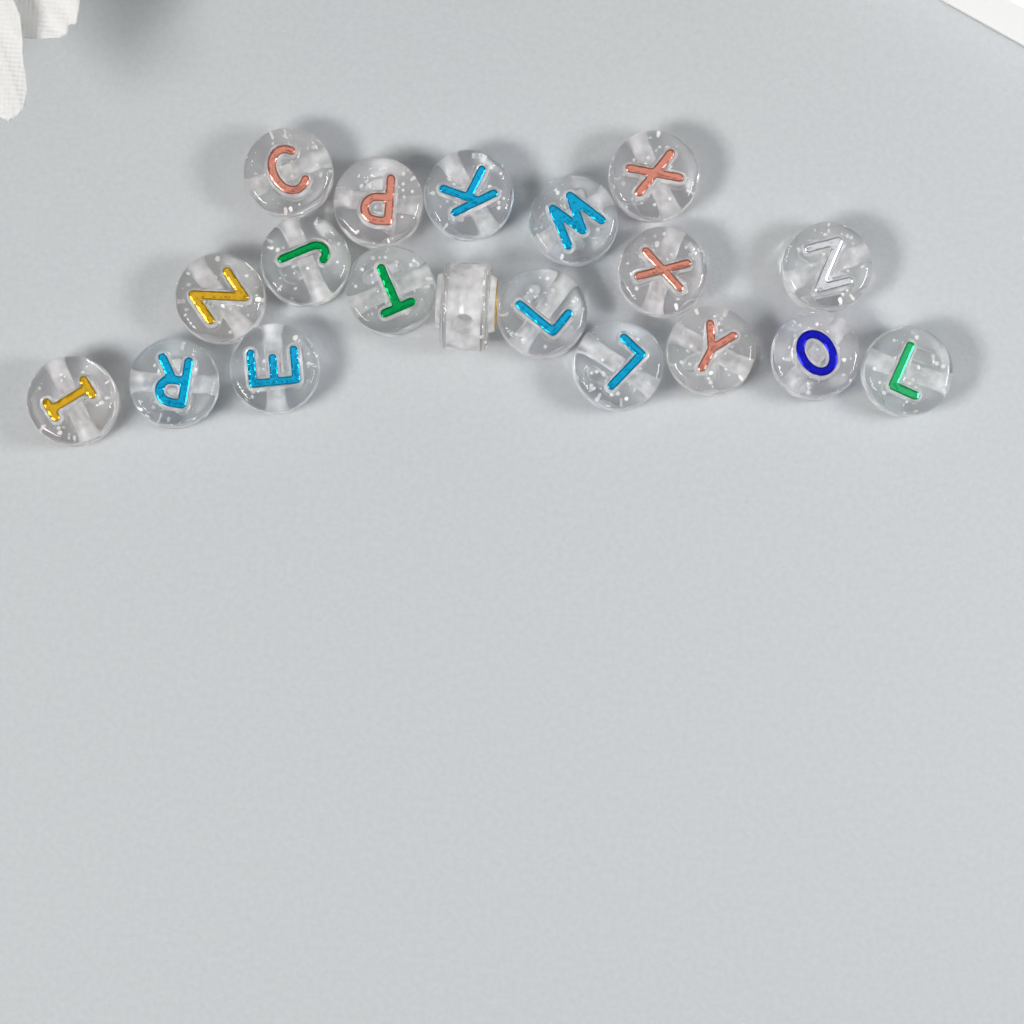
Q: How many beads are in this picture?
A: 19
